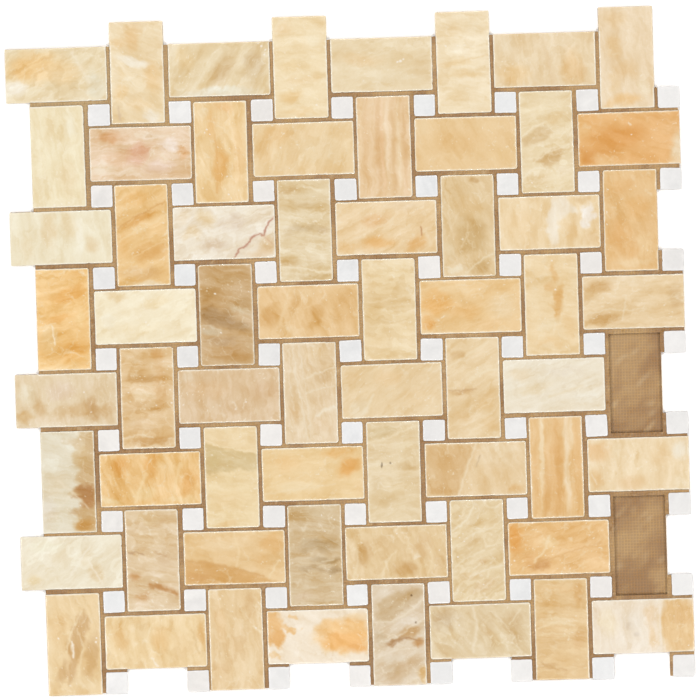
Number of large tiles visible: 62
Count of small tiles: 64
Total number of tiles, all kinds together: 126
